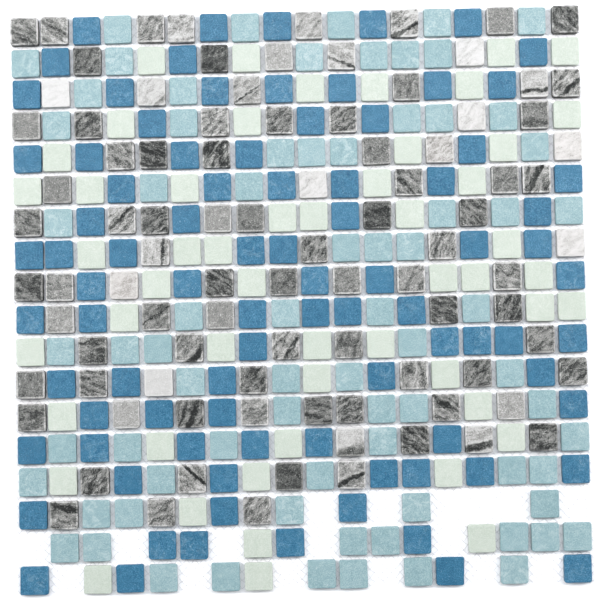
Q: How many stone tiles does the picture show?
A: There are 92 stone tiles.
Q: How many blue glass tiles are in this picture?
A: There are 88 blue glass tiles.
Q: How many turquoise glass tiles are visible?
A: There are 75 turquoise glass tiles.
